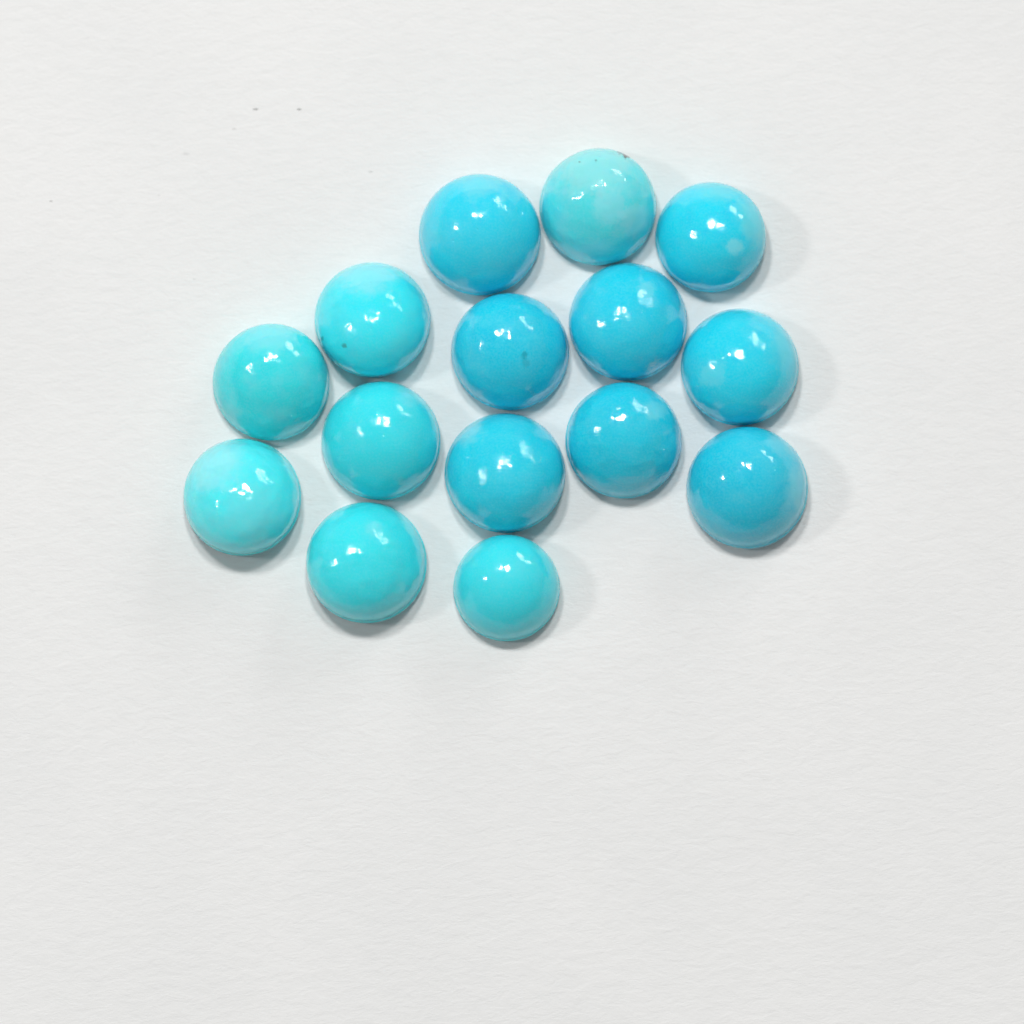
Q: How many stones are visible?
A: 15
